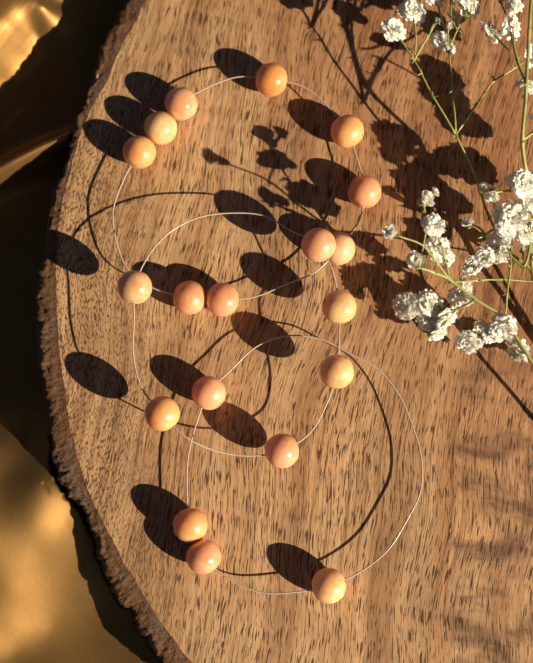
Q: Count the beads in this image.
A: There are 19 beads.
